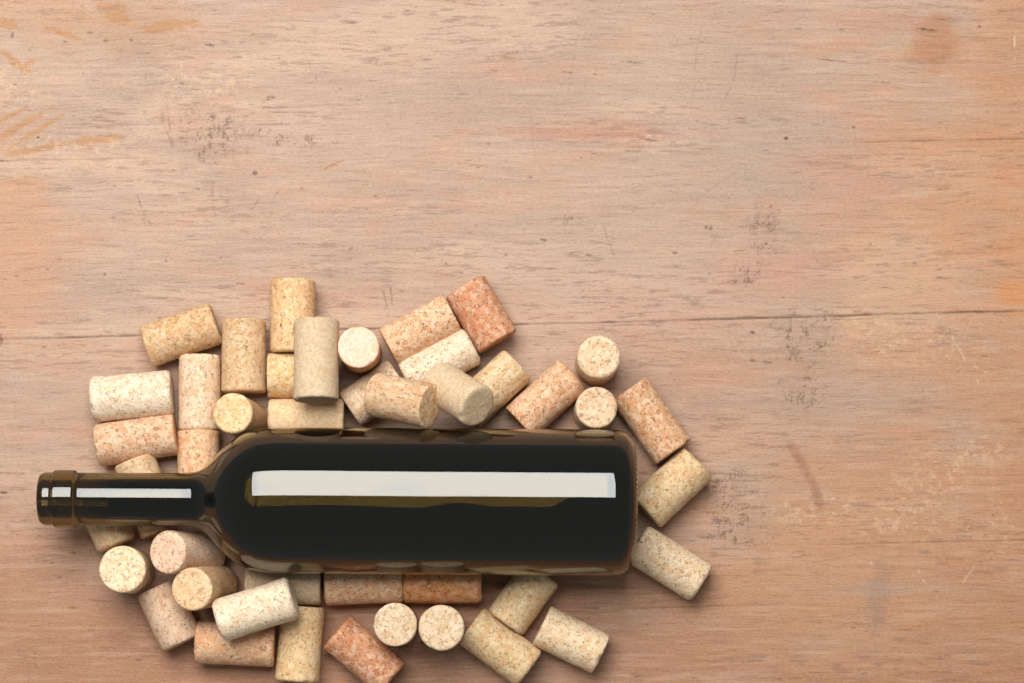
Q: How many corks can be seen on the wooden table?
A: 43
